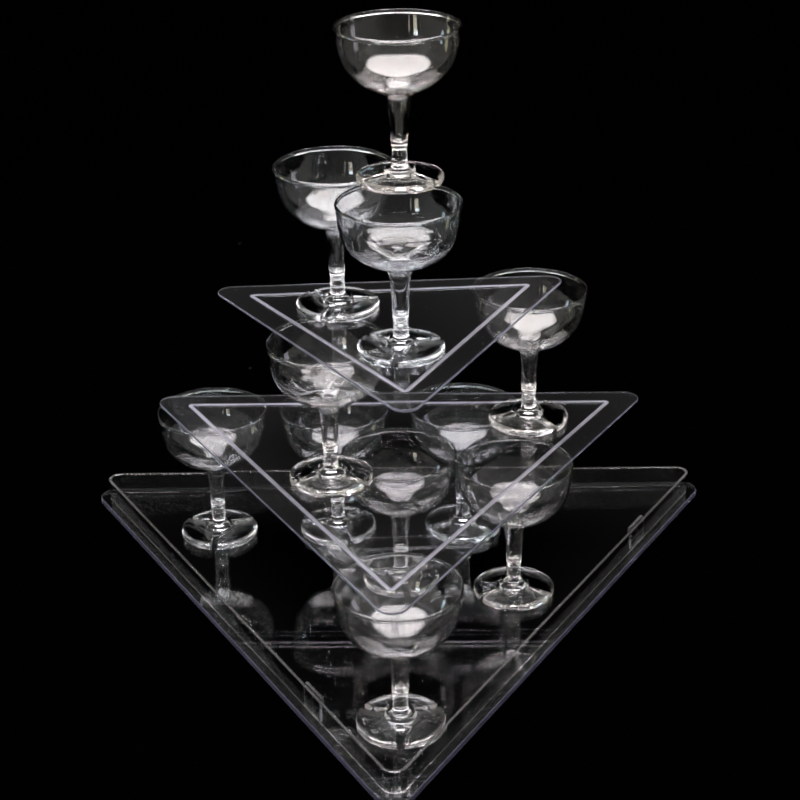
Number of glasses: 11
